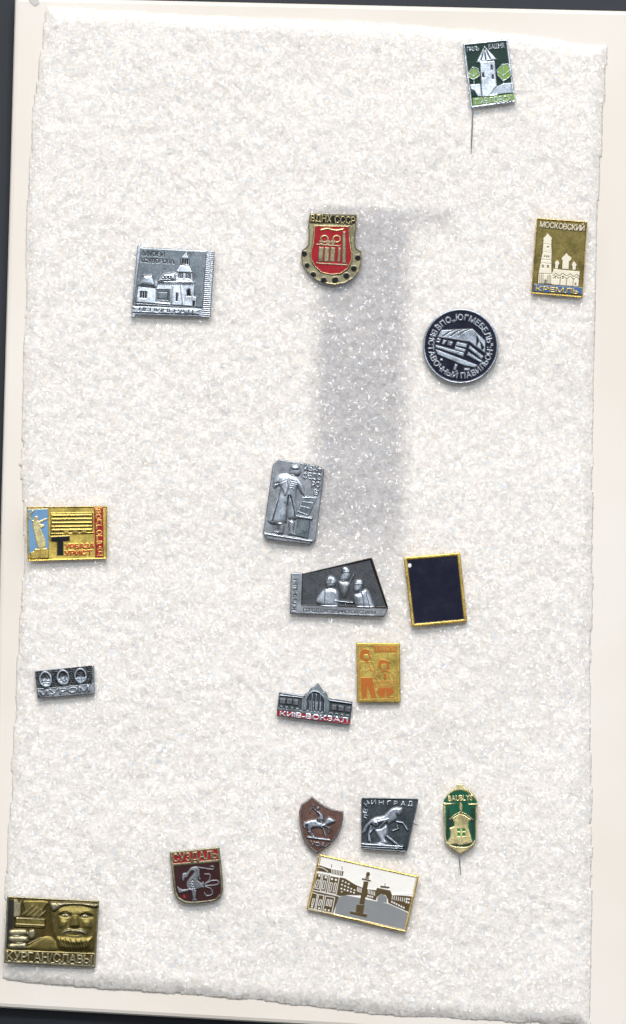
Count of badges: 18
